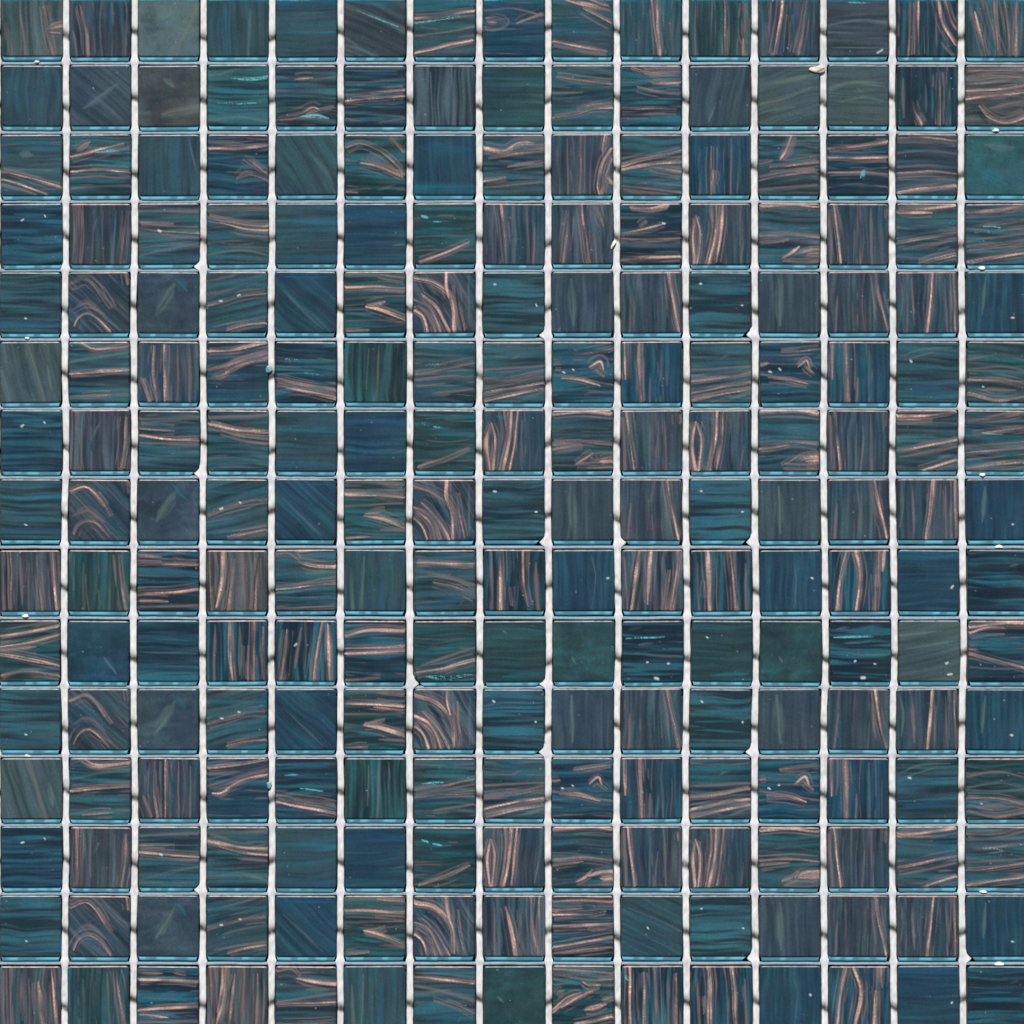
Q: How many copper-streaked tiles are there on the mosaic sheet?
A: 142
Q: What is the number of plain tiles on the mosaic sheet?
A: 83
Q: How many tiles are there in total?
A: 225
